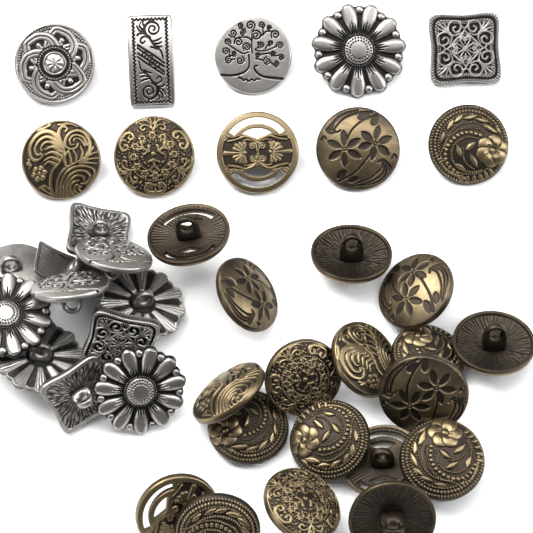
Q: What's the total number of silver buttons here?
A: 16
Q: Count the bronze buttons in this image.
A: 23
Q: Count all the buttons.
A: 39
